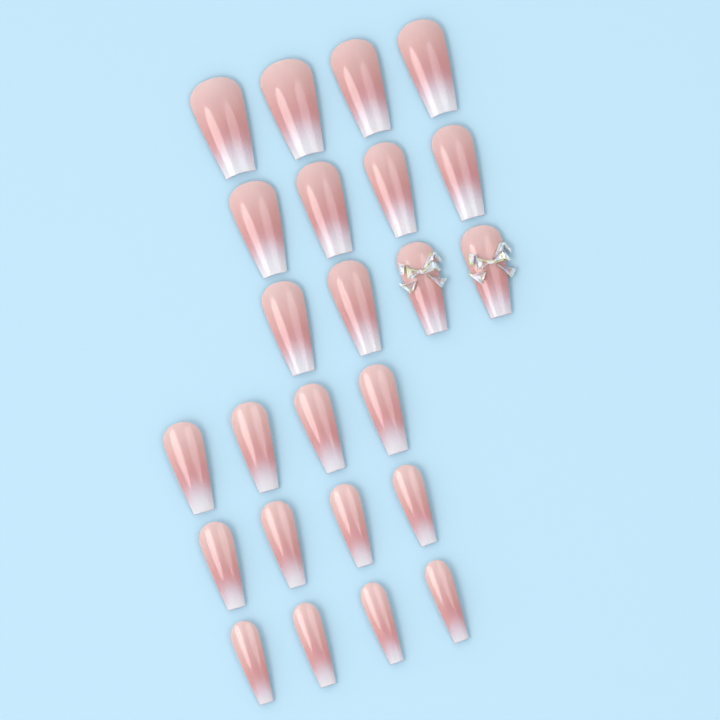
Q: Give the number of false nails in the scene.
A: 24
